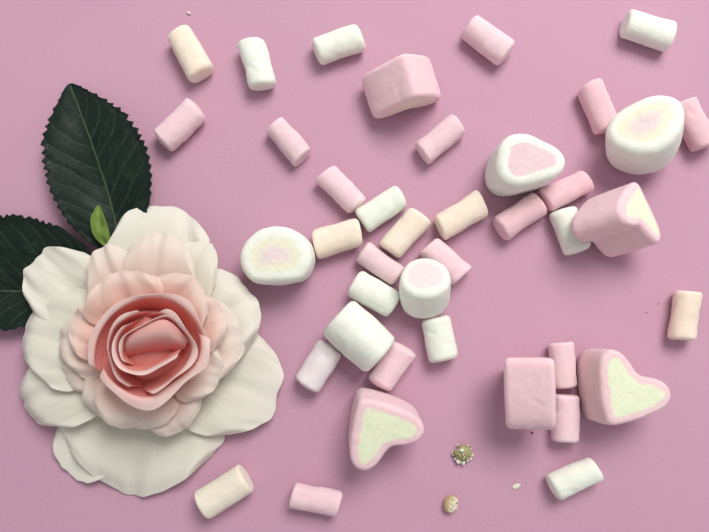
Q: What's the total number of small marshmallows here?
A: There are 30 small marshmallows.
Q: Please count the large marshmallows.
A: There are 10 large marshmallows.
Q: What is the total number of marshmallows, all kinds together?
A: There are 40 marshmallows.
